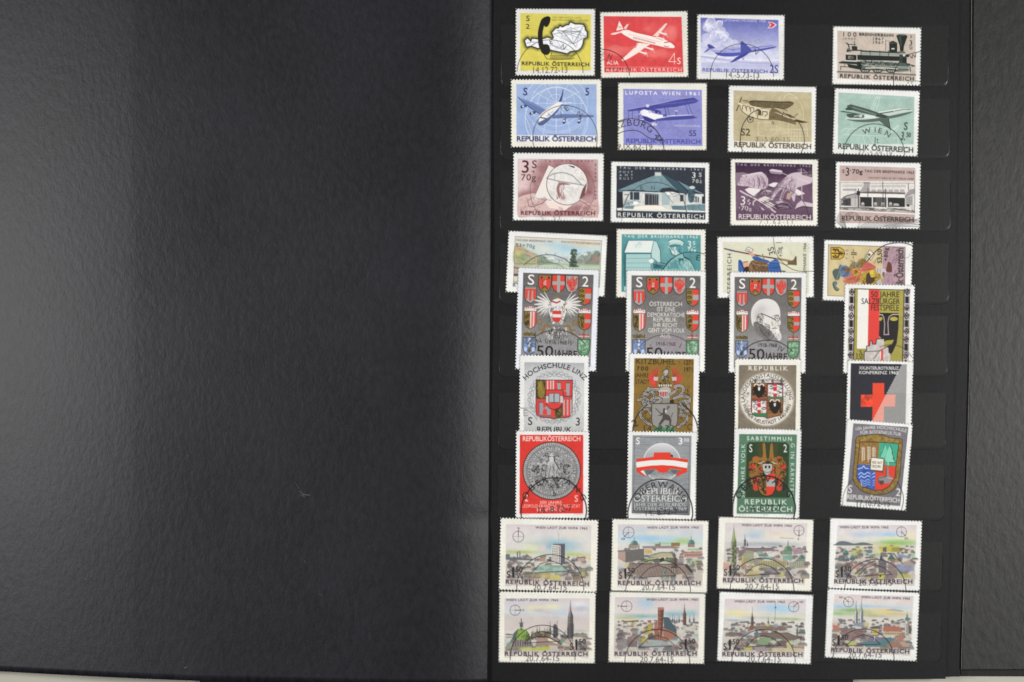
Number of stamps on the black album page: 36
